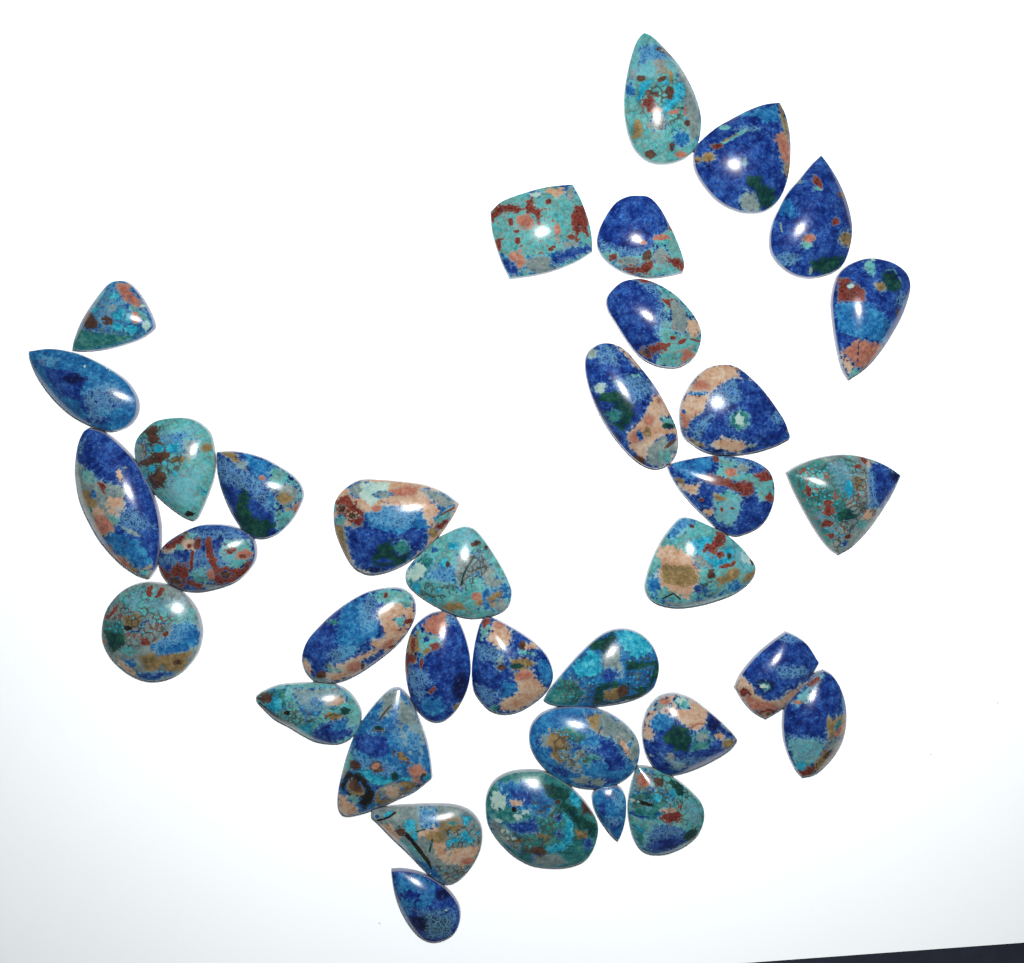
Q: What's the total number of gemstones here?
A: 36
